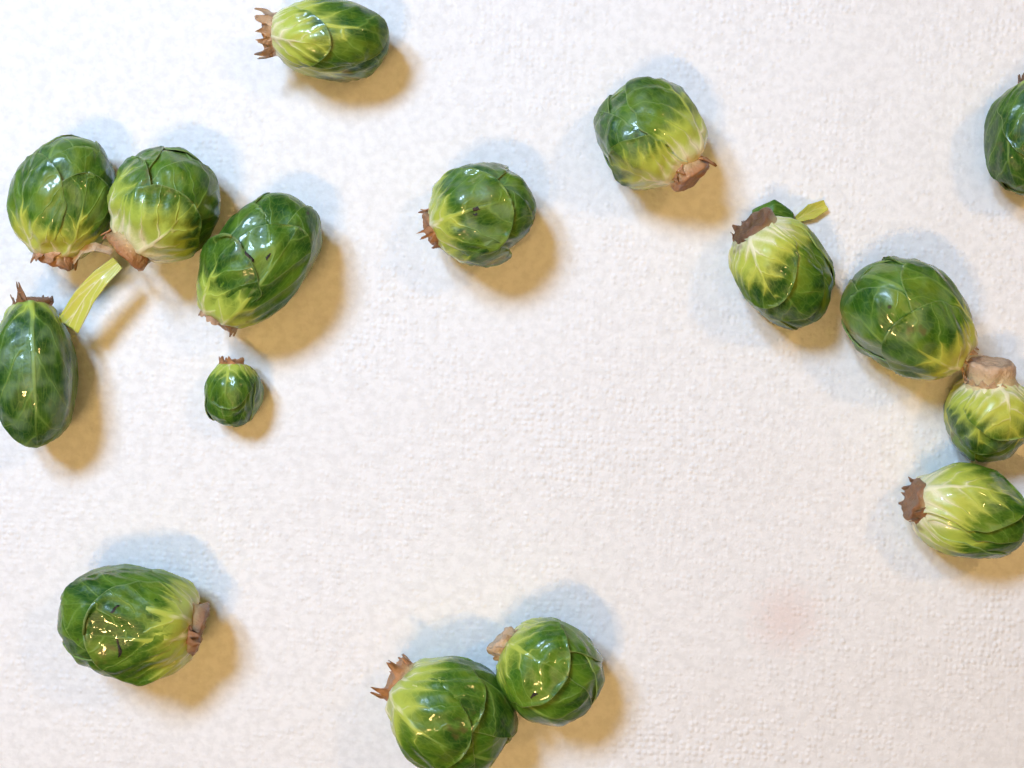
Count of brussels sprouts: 16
